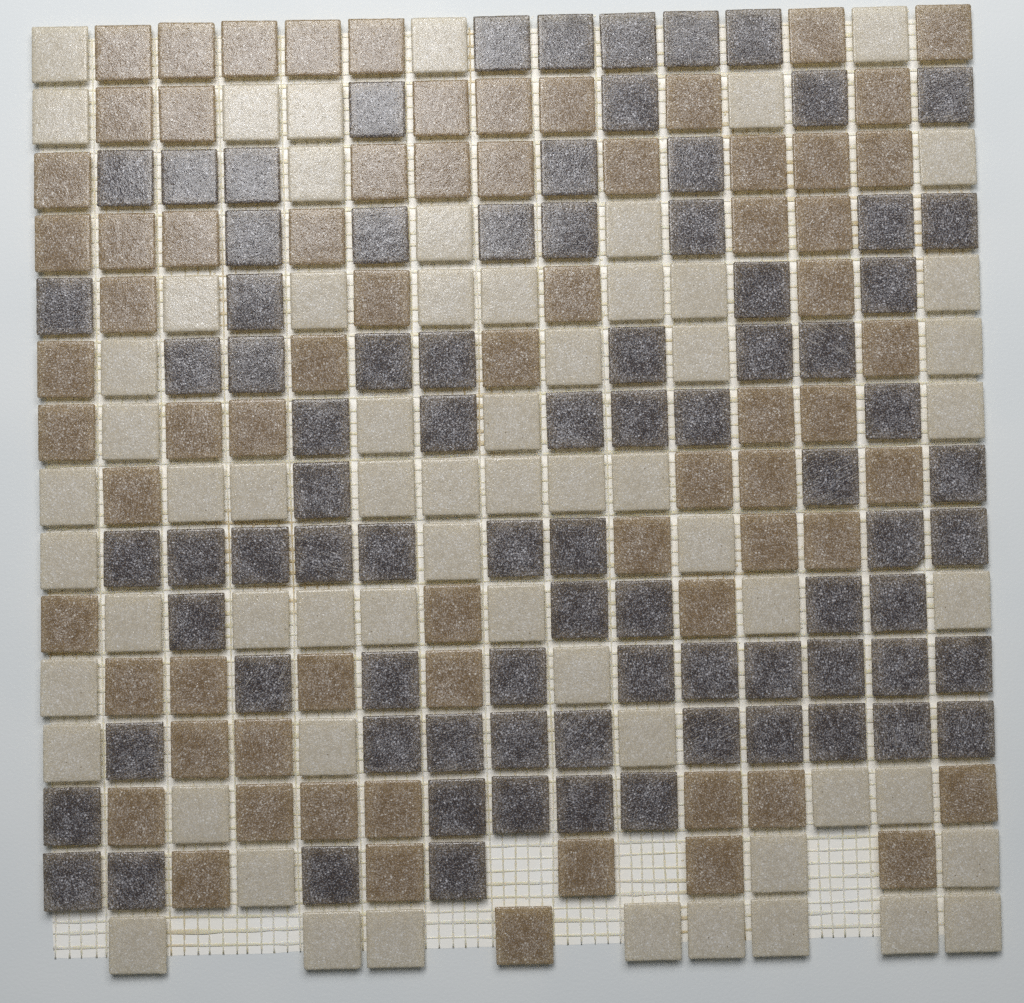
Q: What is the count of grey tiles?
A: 83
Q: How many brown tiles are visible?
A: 70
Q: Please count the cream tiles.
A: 63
